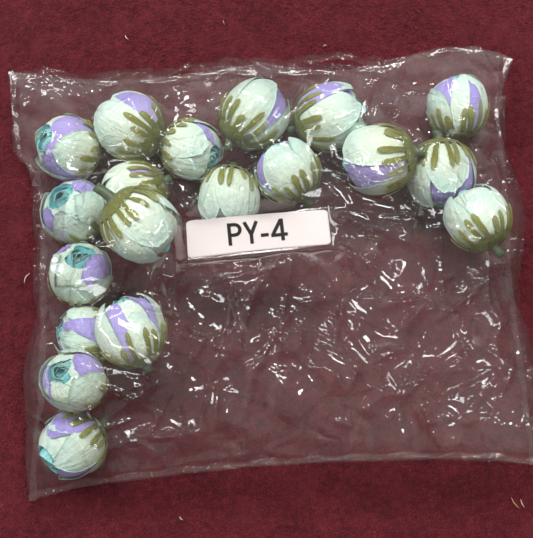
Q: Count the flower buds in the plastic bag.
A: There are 19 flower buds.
